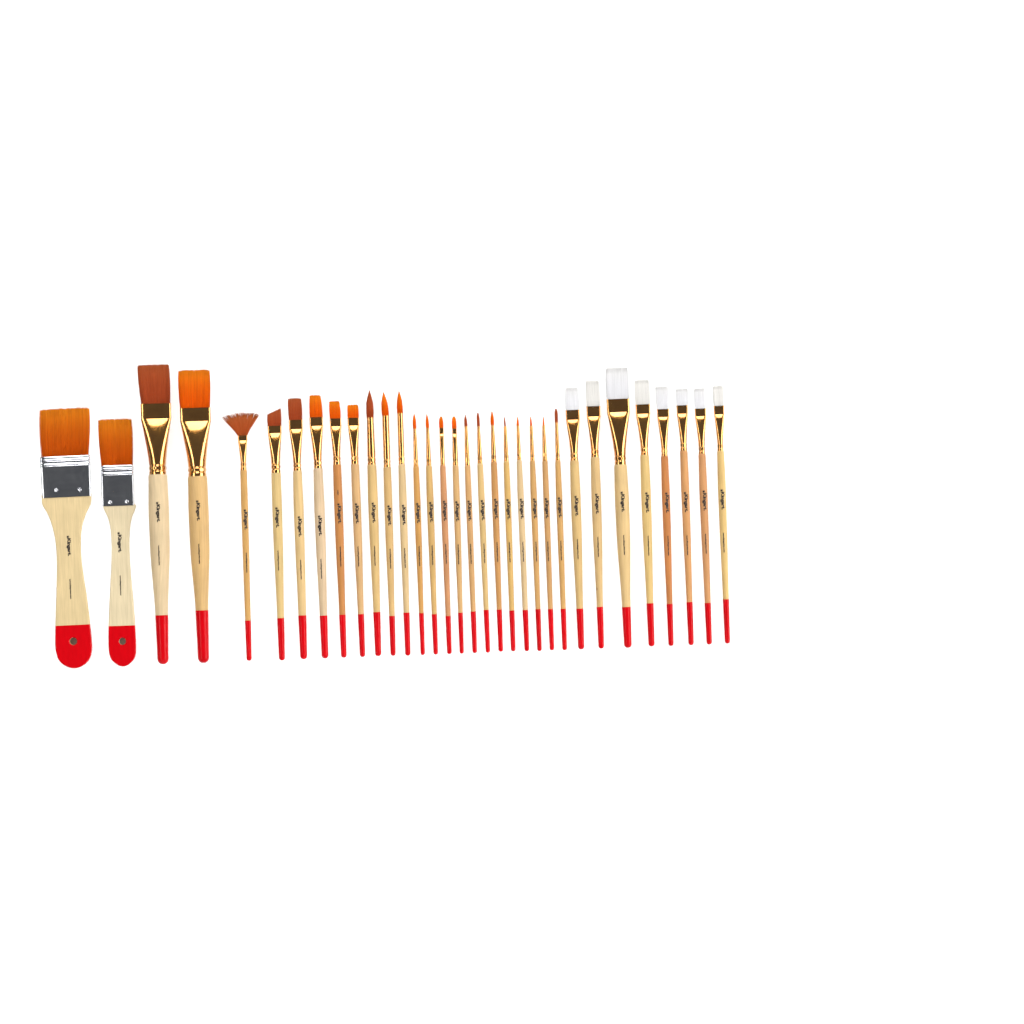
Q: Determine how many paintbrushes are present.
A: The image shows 33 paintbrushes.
